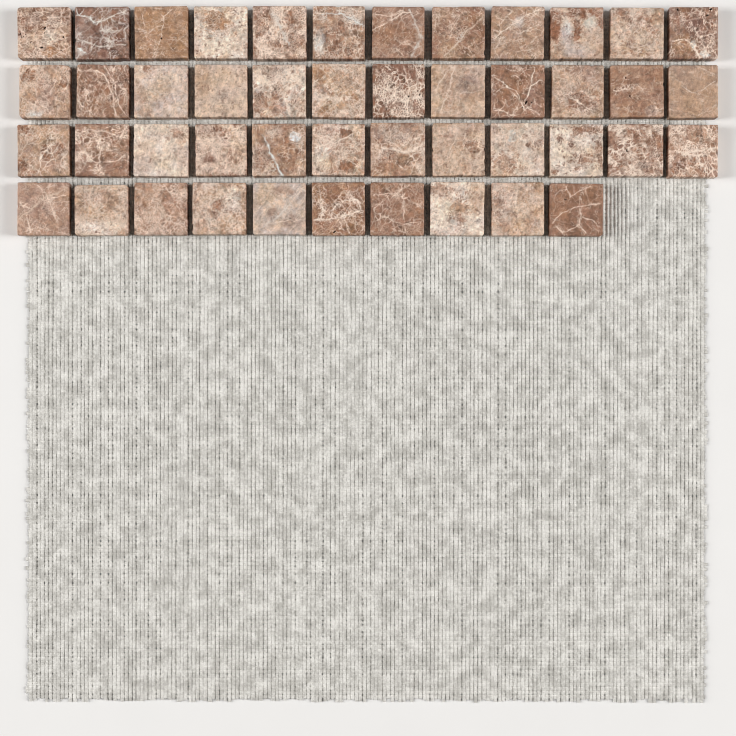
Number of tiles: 46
